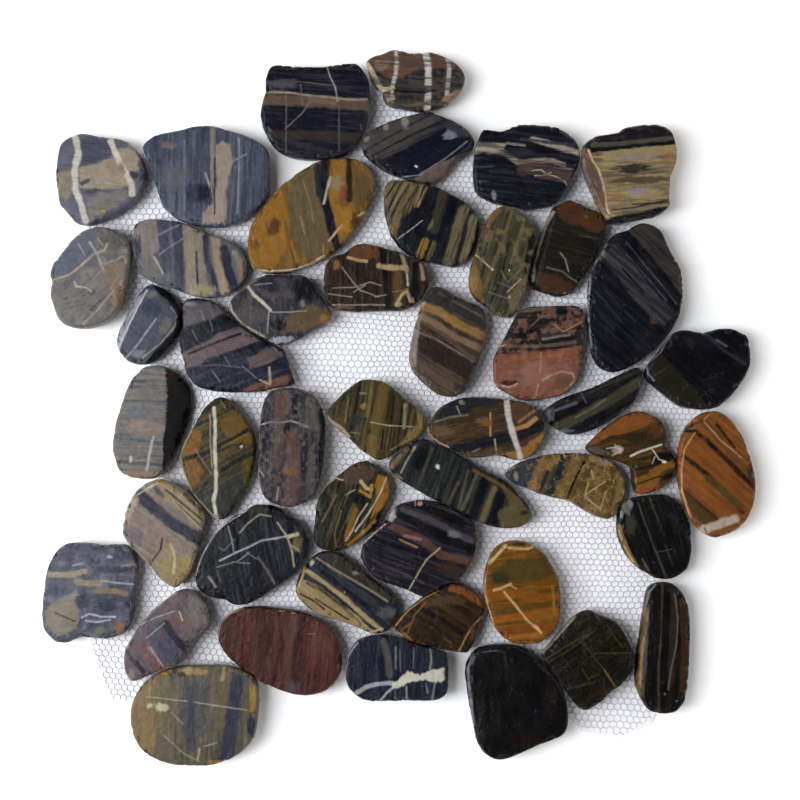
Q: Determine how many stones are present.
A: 47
